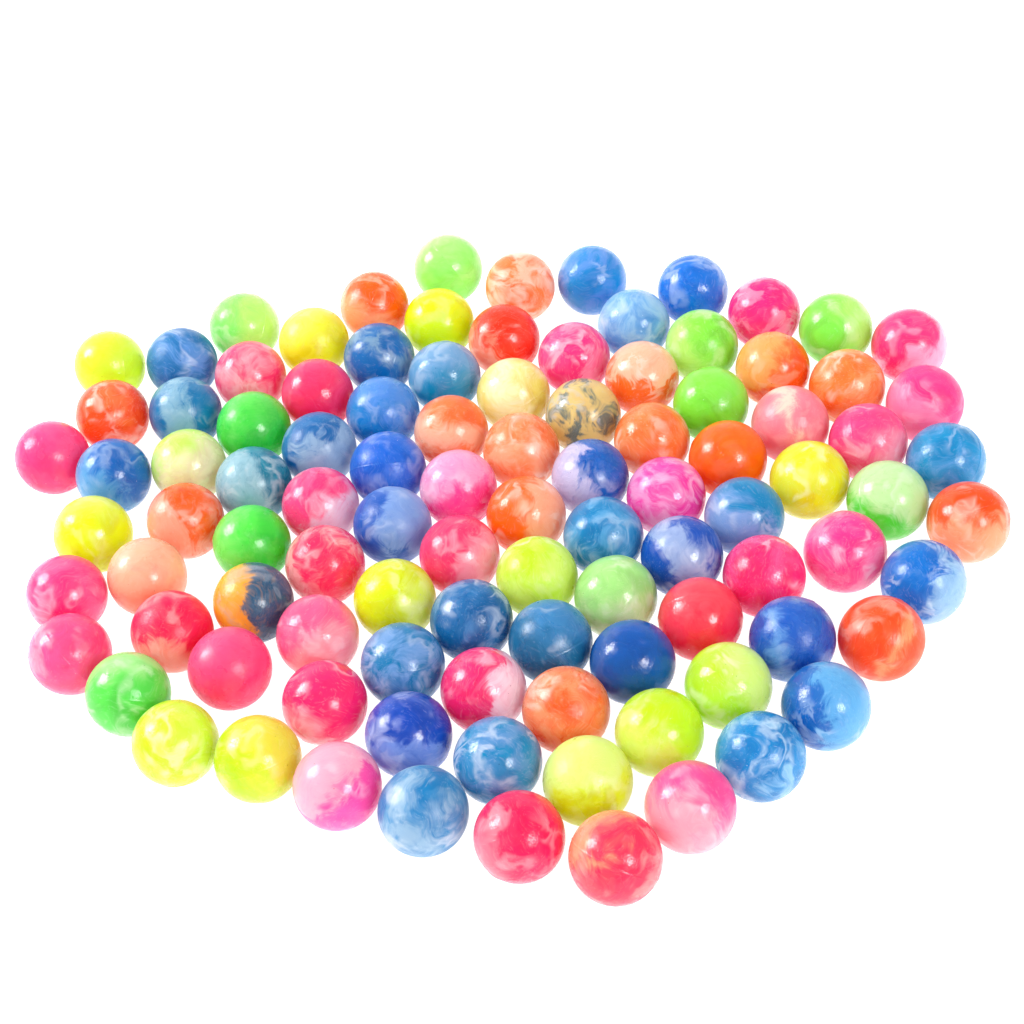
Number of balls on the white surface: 100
